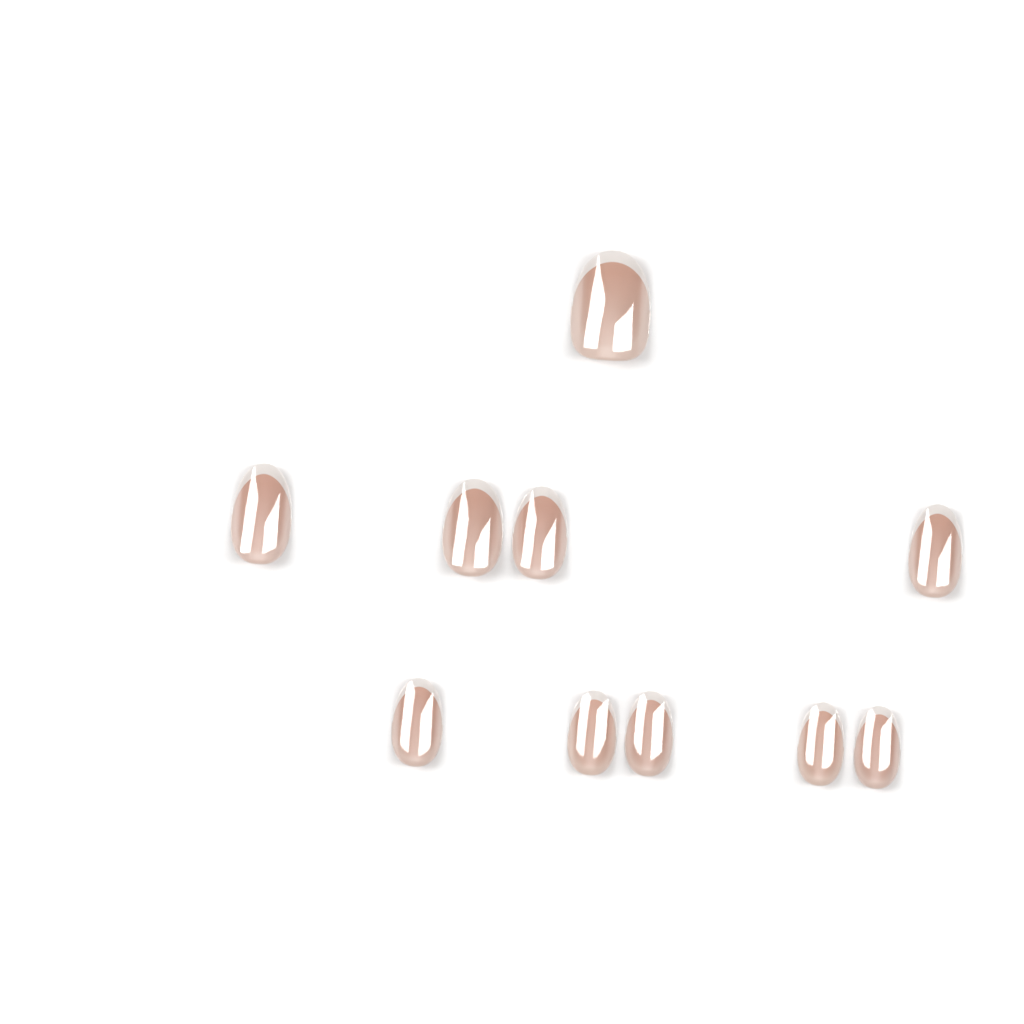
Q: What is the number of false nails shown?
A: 10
